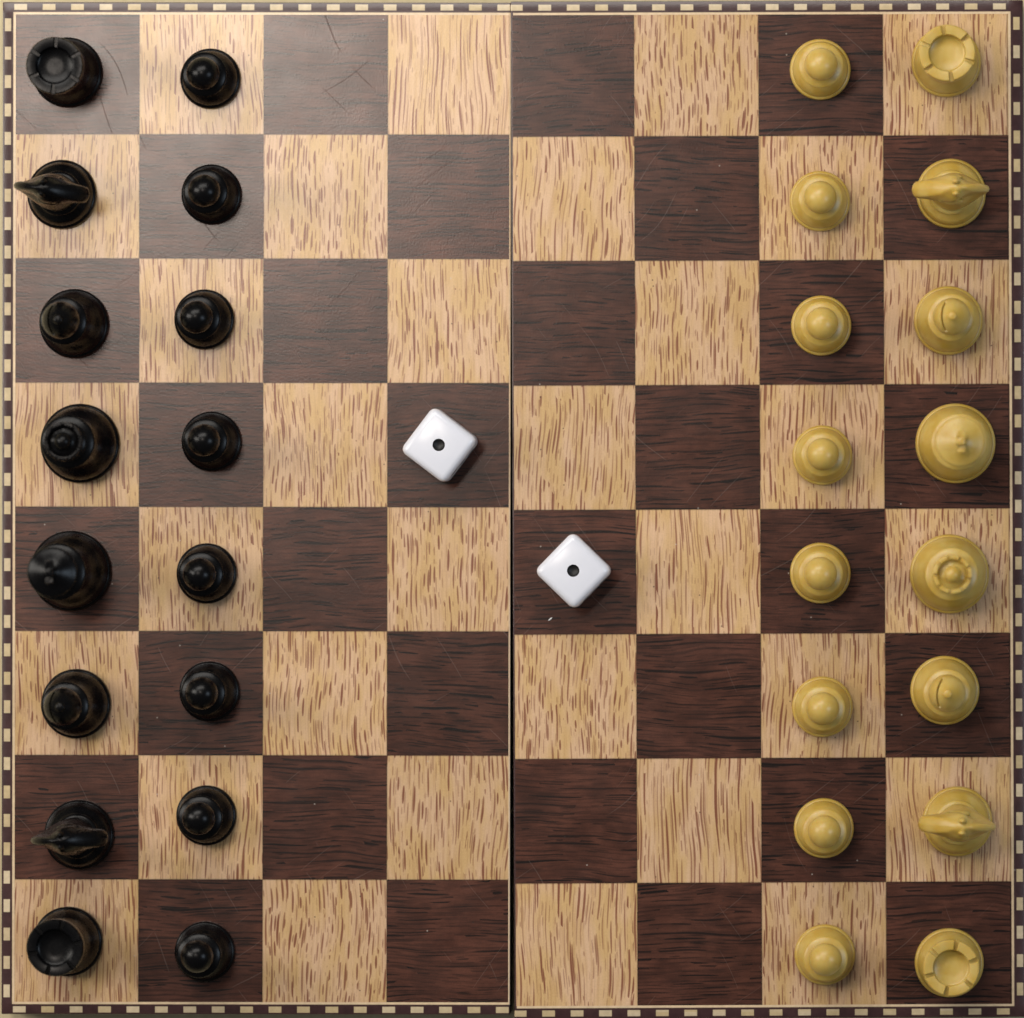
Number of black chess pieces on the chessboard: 16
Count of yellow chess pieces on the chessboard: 16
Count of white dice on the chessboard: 2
